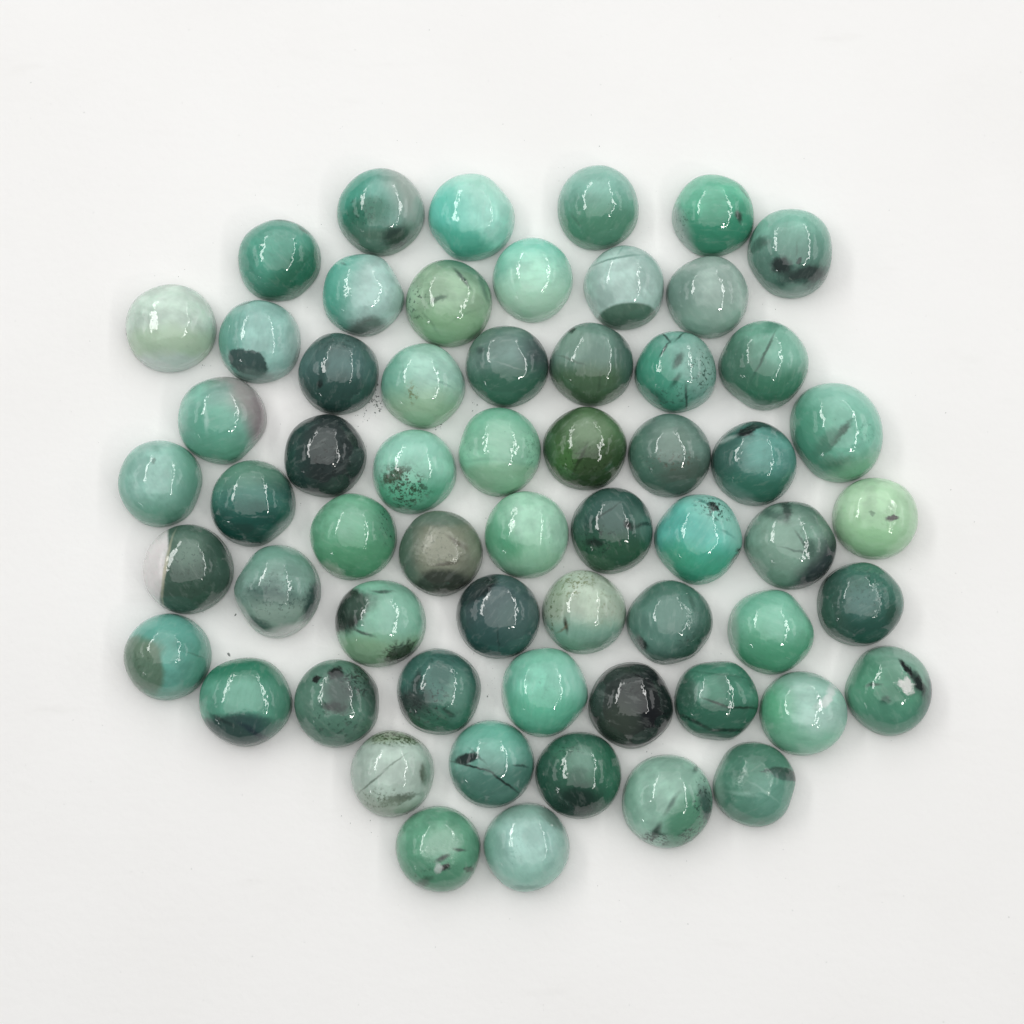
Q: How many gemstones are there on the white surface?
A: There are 60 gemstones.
